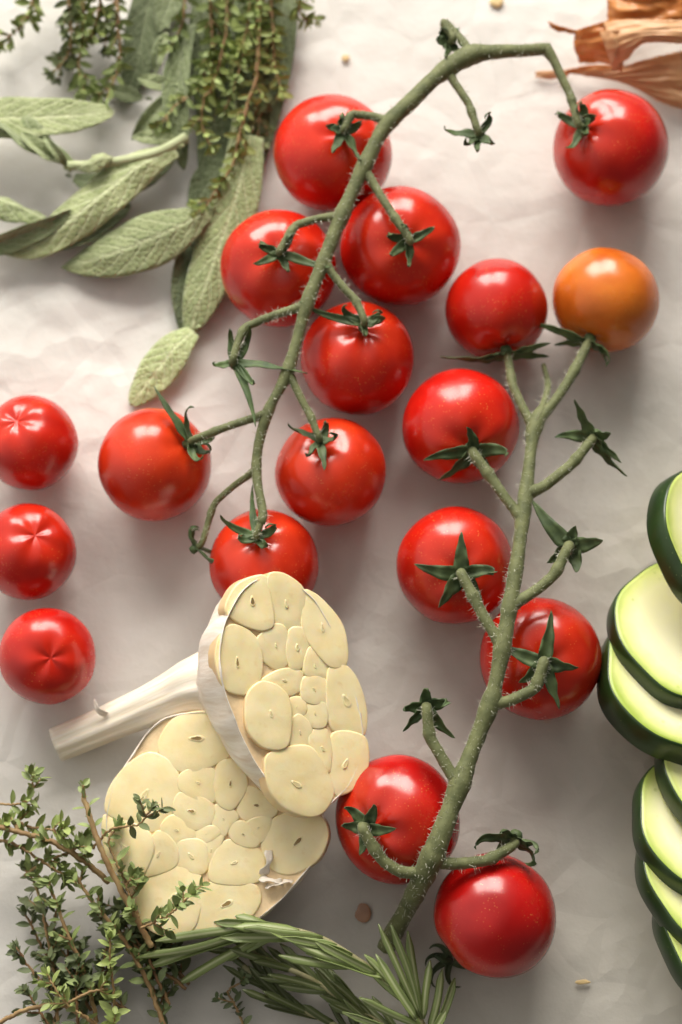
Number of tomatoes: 18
